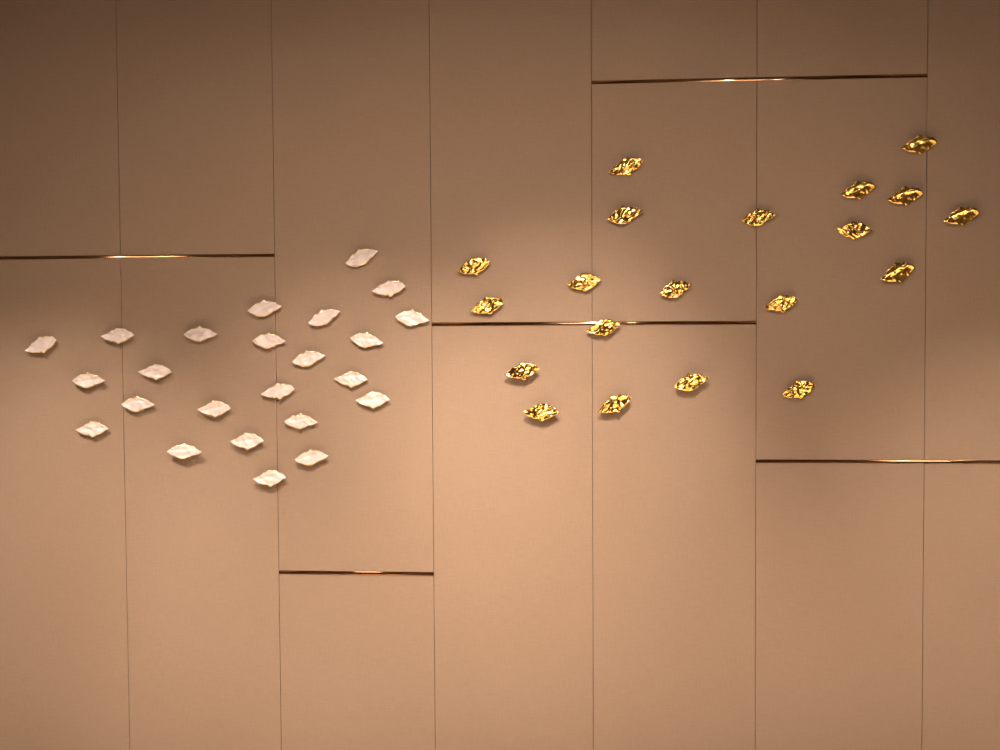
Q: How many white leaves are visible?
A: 24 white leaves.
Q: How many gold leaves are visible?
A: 20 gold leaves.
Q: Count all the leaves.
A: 44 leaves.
